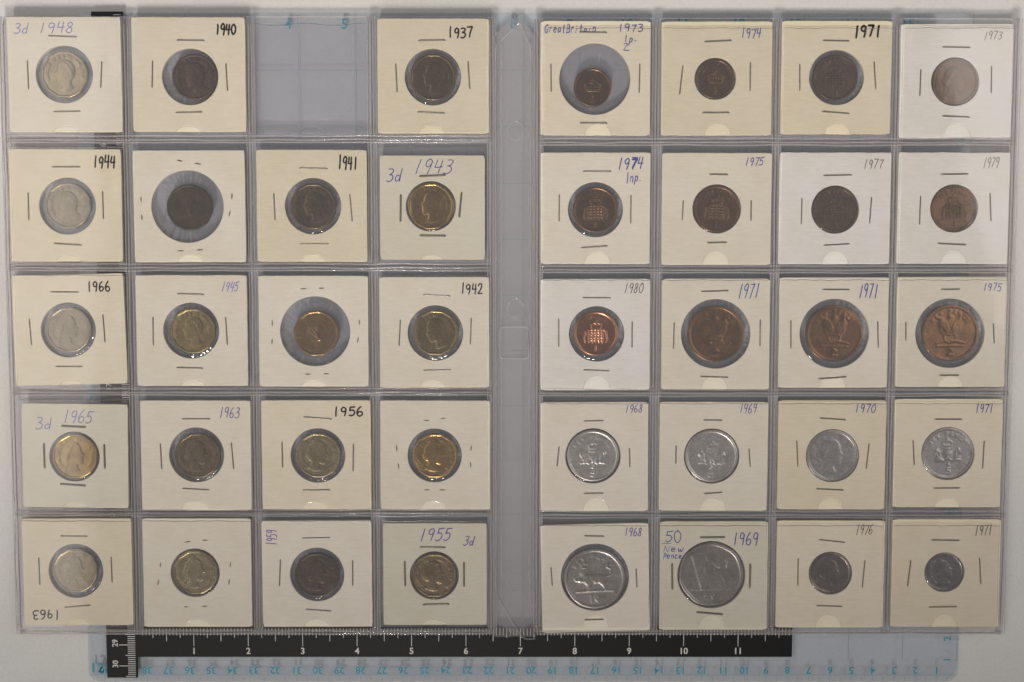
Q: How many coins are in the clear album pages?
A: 39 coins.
